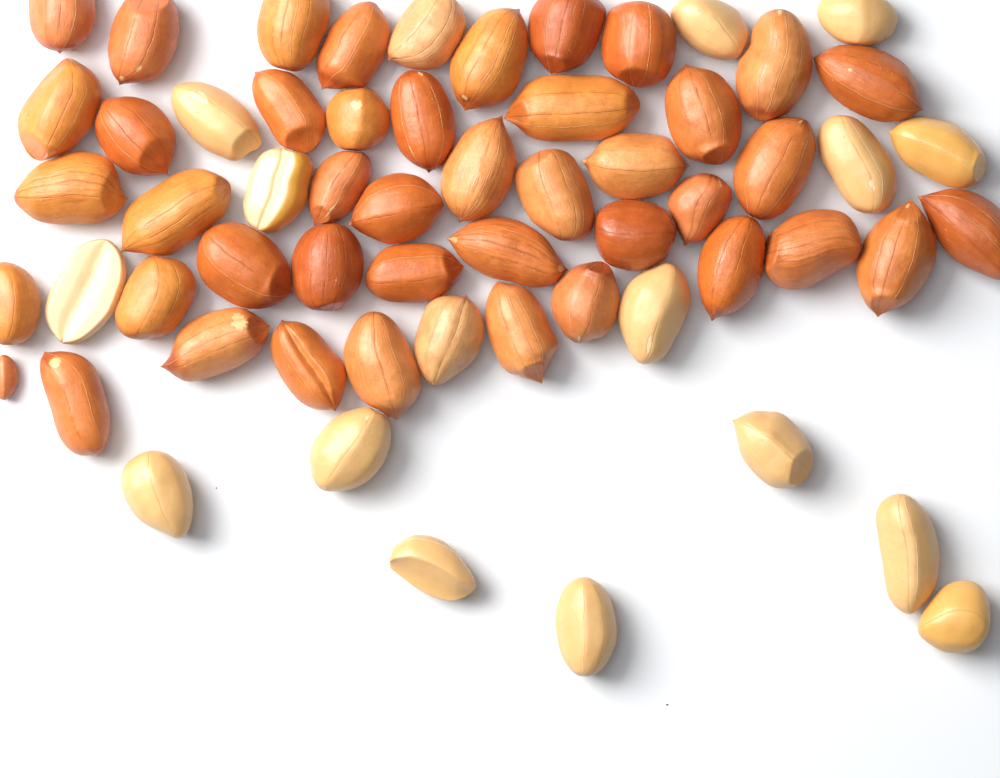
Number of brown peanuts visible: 45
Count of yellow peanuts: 15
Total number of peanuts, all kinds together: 60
